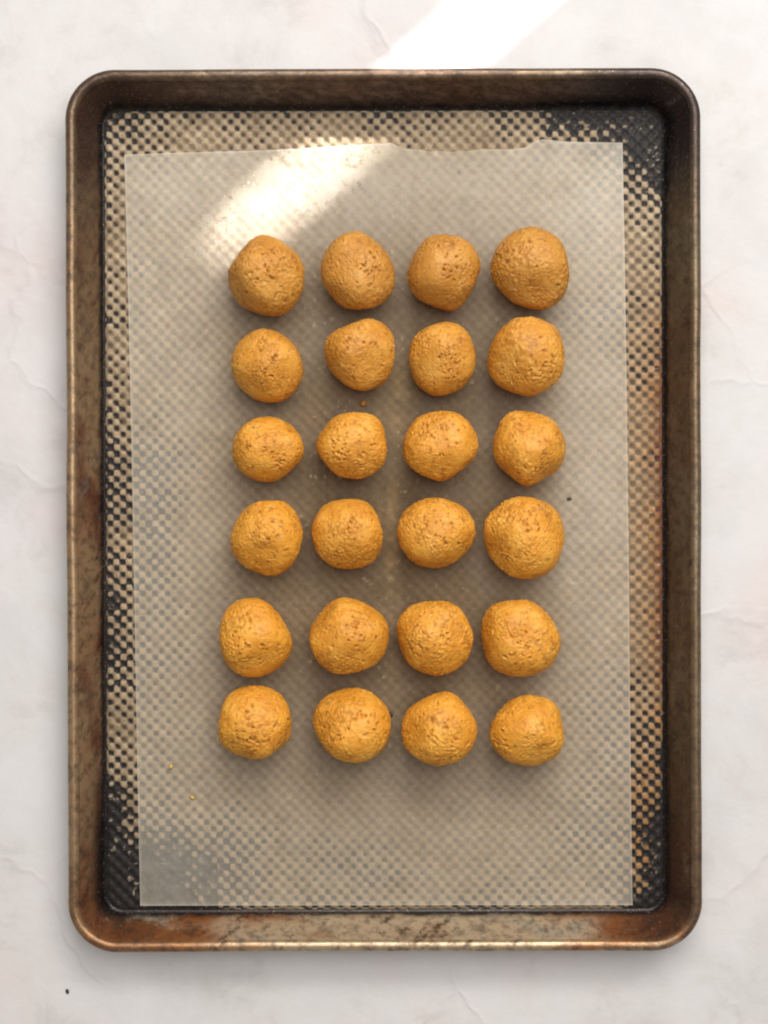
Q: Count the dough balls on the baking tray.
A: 24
